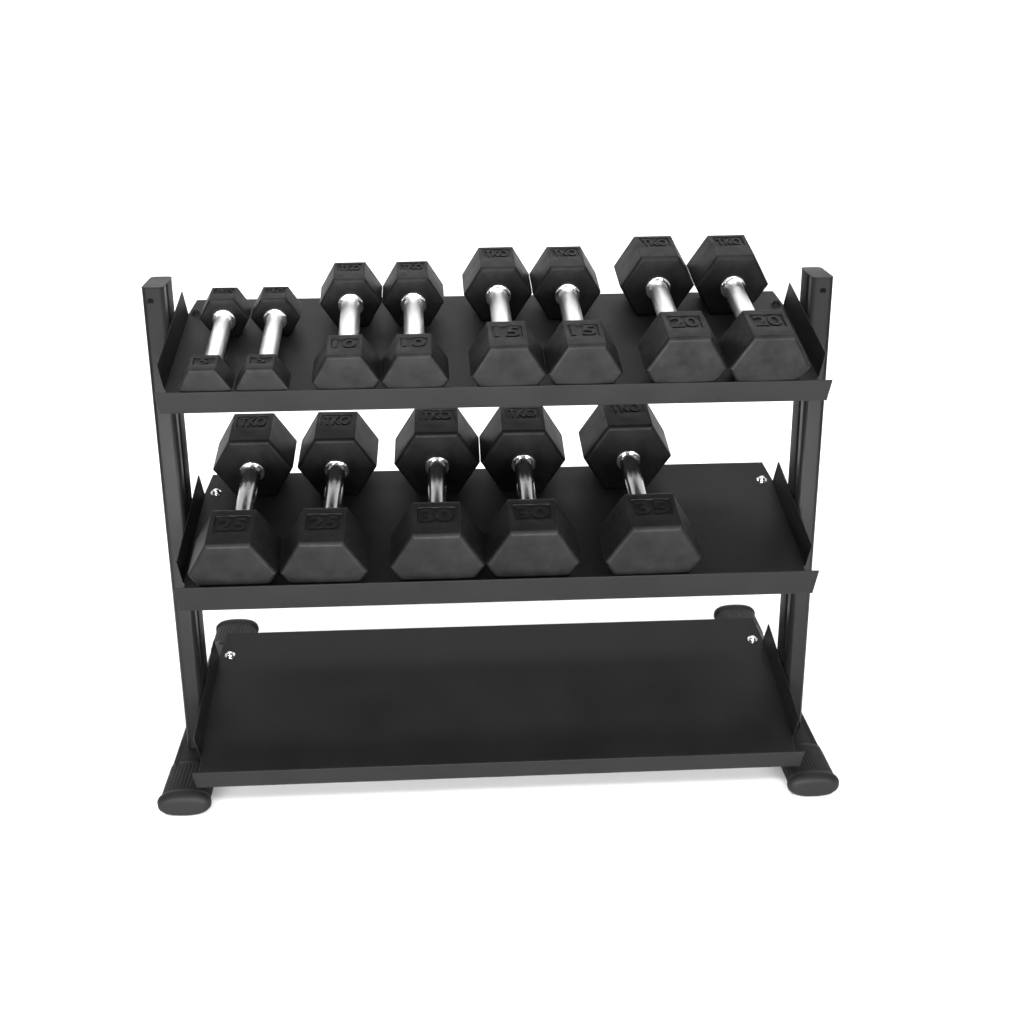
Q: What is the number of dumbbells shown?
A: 13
